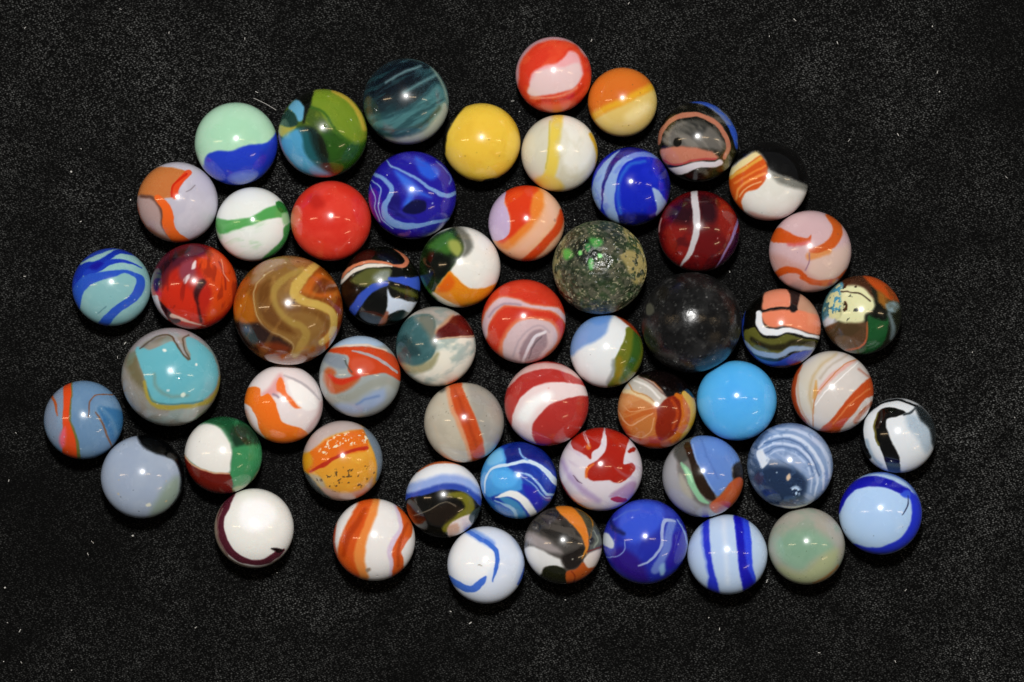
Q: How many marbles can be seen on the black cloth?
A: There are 55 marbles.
